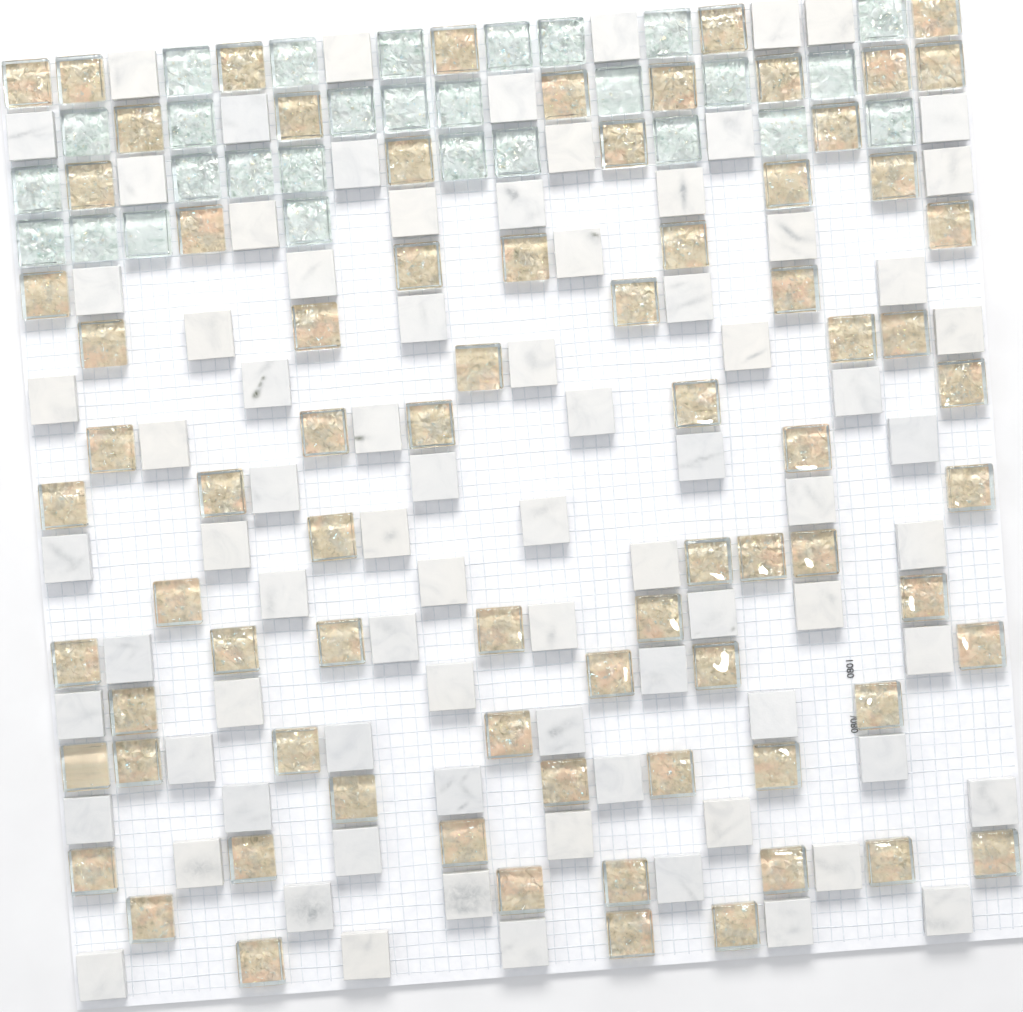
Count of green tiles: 28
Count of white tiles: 81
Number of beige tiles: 77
